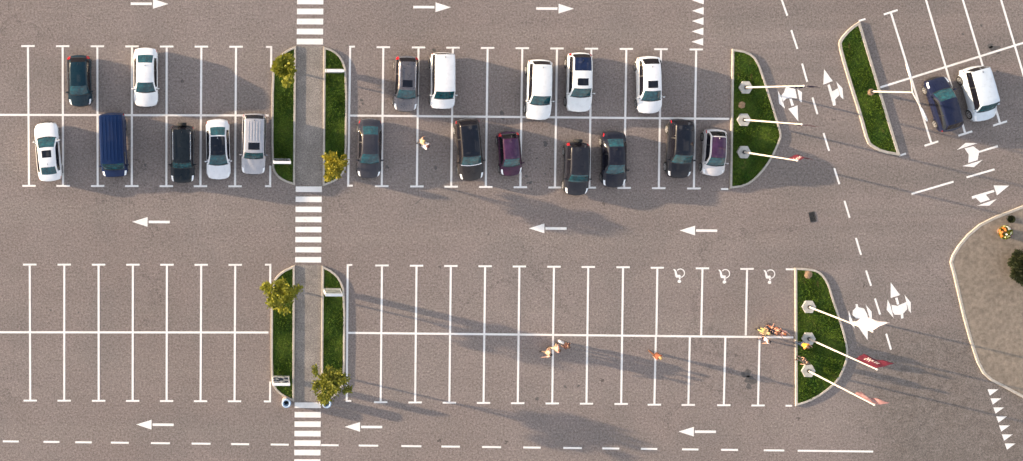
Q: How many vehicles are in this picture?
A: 21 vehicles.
